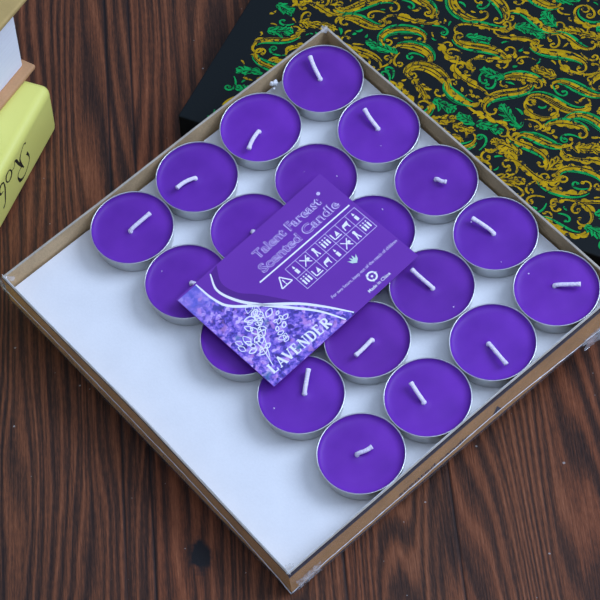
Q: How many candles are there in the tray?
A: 19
